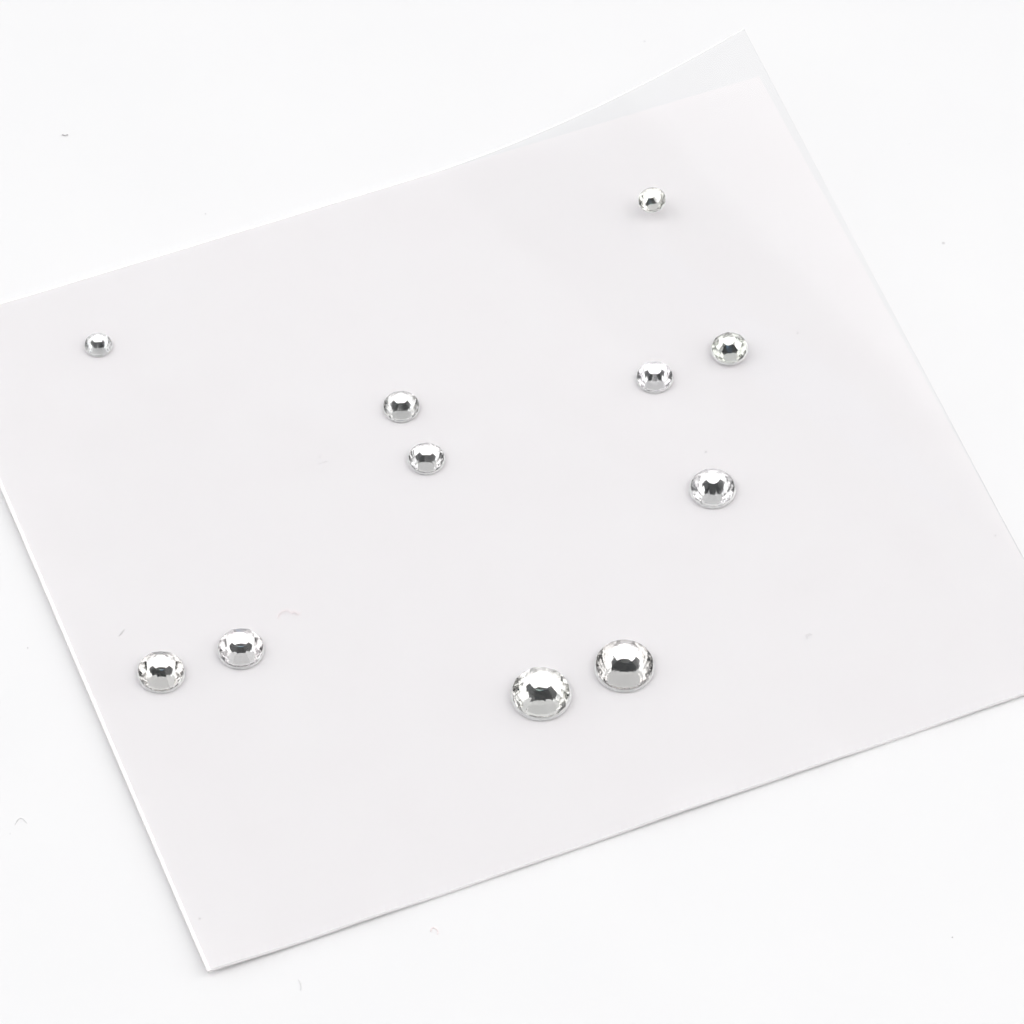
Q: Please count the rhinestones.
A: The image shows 11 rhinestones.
